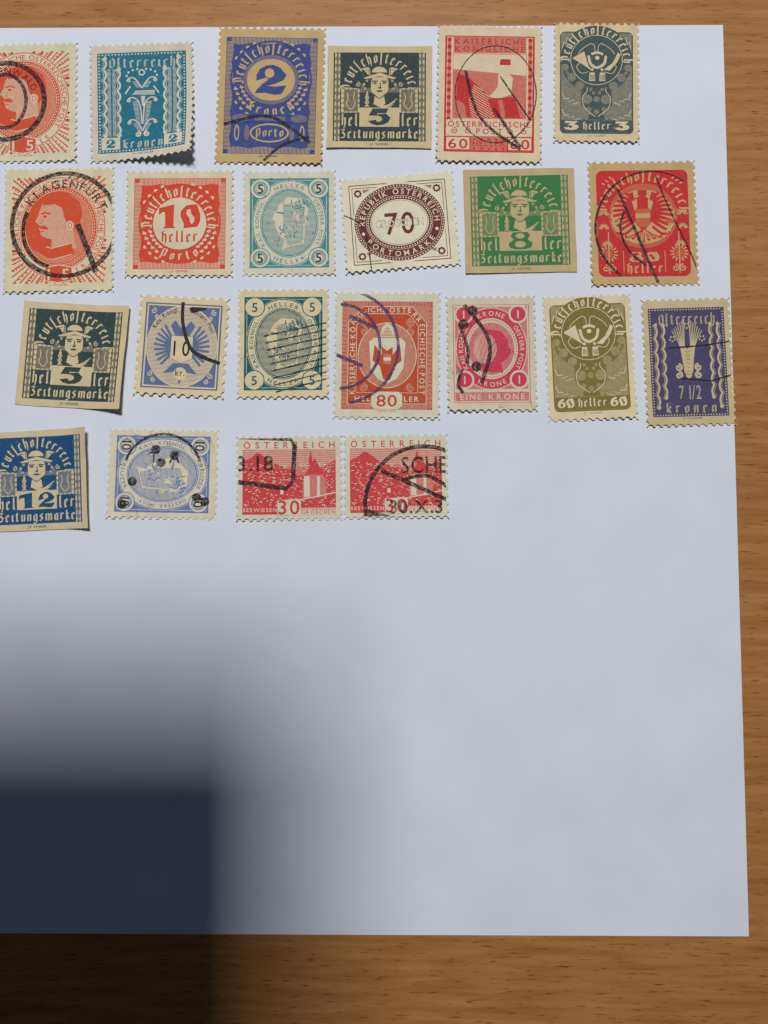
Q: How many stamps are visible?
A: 23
